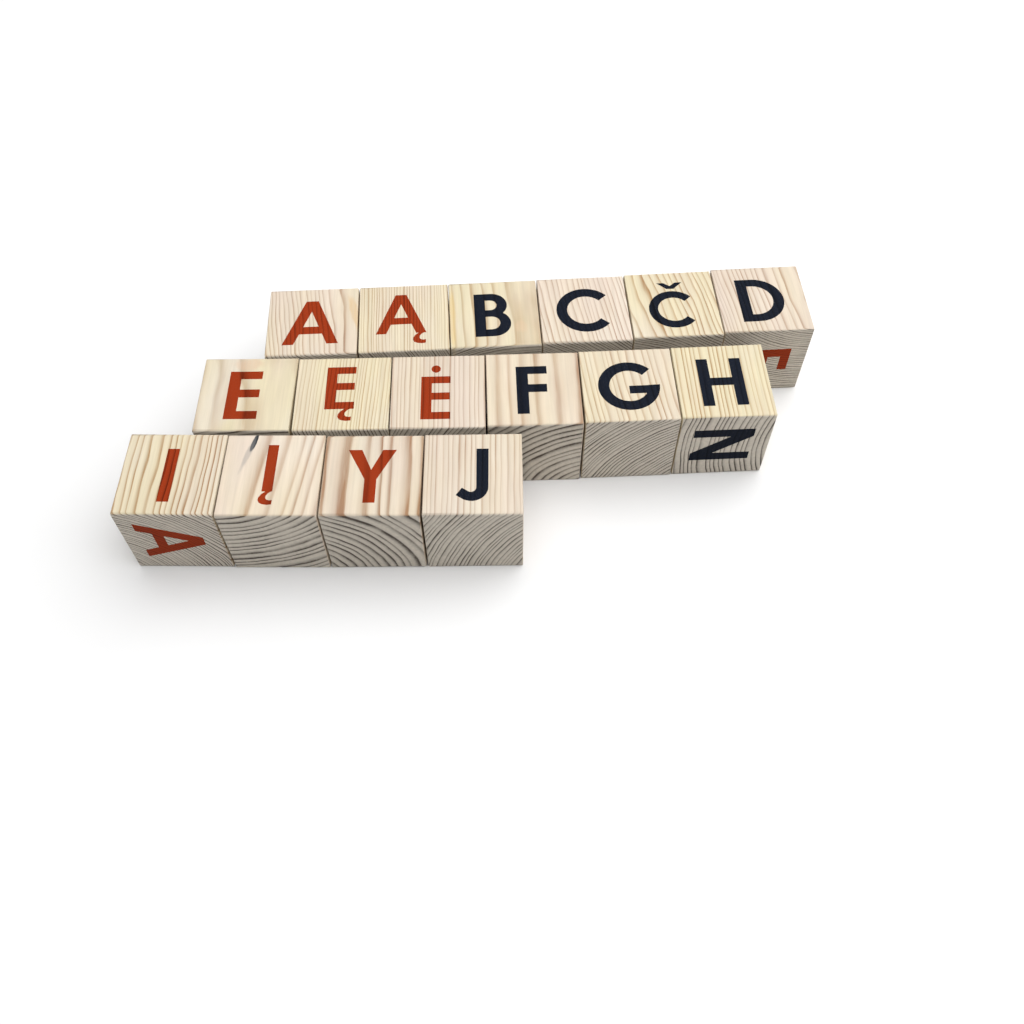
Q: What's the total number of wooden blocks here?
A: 16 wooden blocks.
